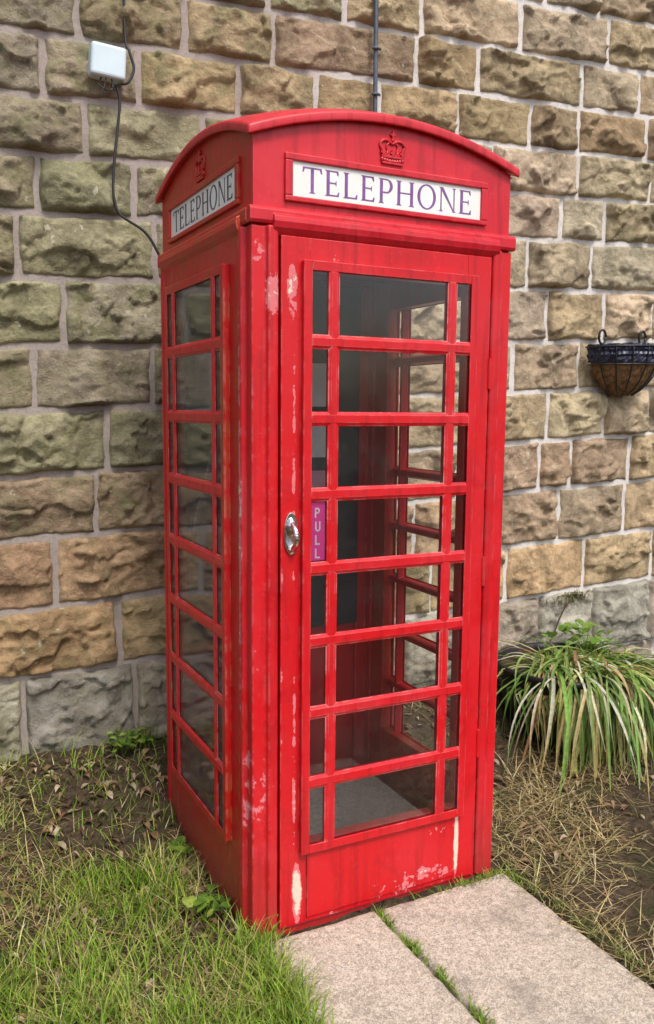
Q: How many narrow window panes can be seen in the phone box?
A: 32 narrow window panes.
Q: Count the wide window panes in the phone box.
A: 16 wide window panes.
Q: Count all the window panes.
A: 48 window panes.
